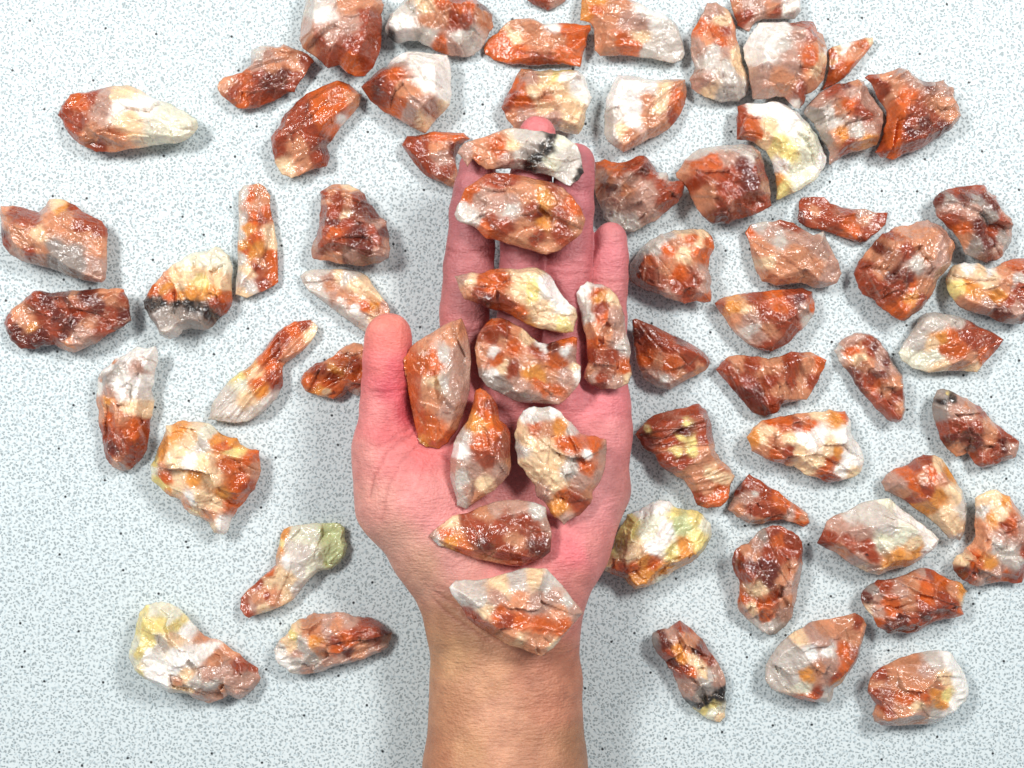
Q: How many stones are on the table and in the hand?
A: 68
